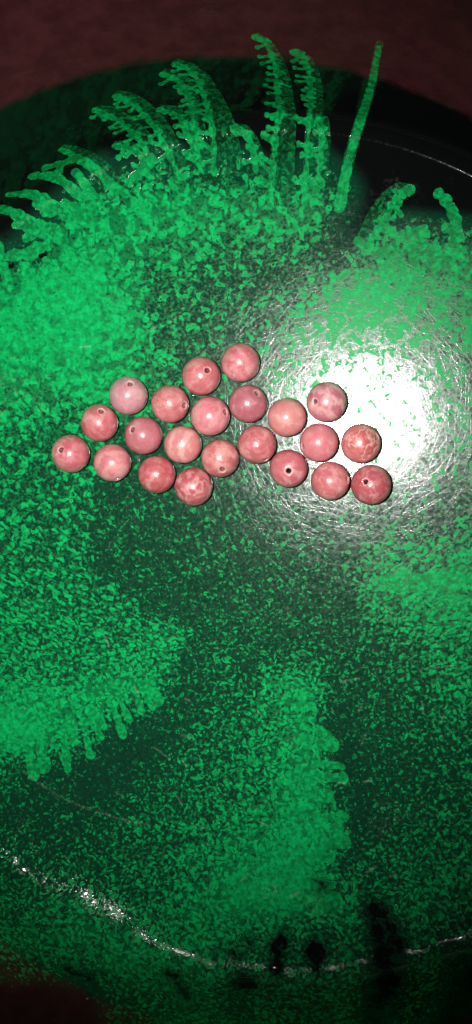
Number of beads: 22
